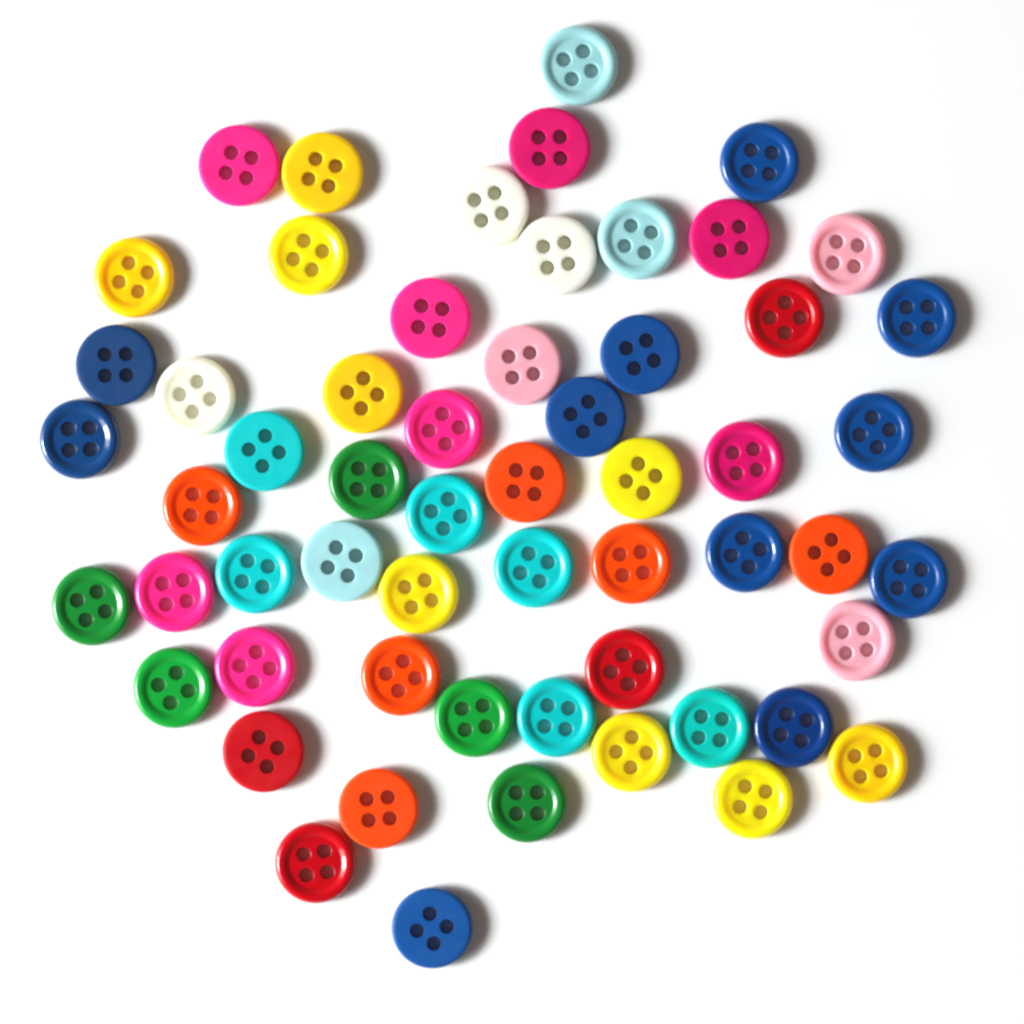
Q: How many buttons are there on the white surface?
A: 58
